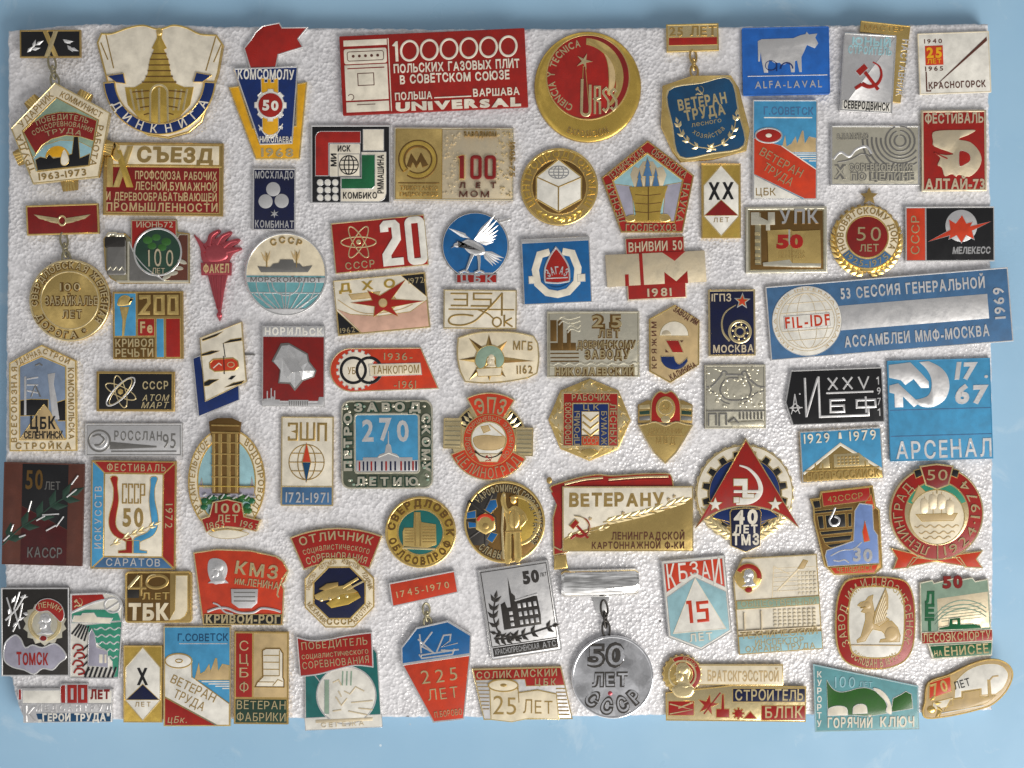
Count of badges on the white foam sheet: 83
